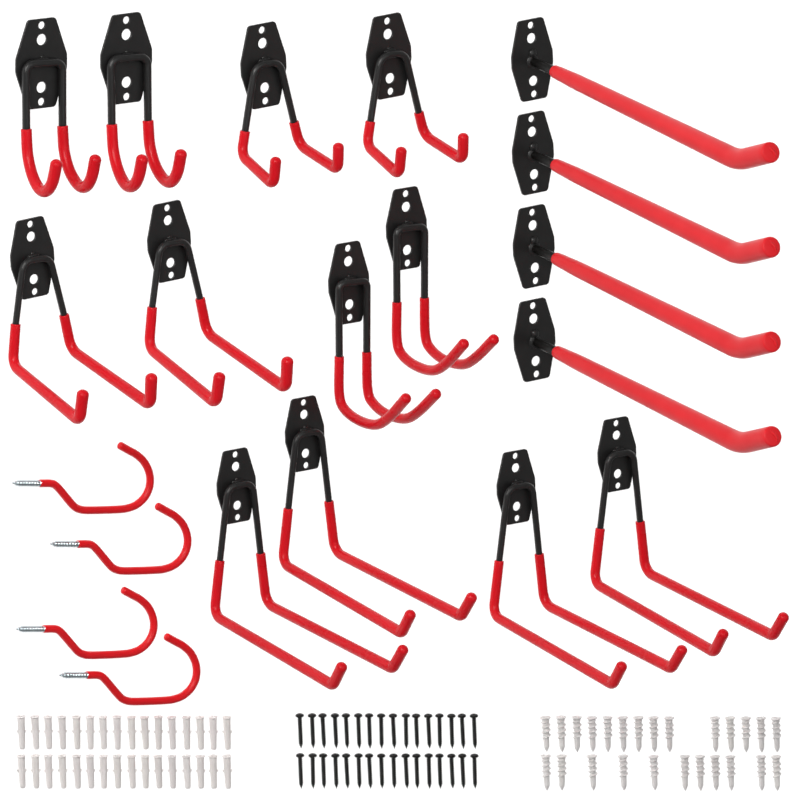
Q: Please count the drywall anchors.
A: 25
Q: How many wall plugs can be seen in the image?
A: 32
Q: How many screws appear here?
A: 32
